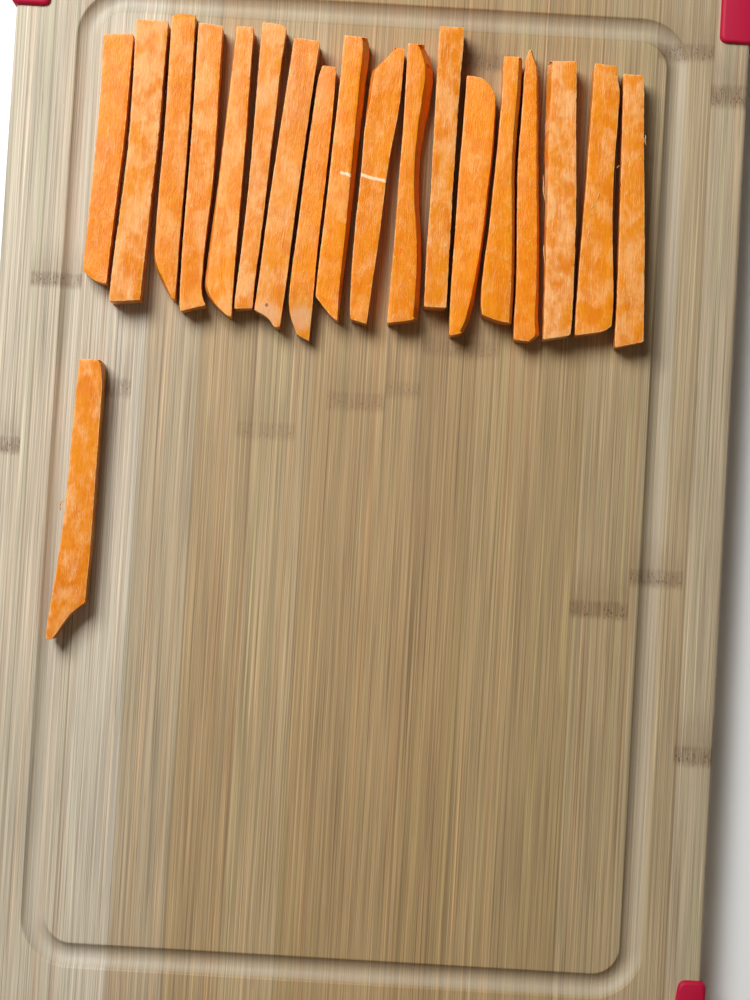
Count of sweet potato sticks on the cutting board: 19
